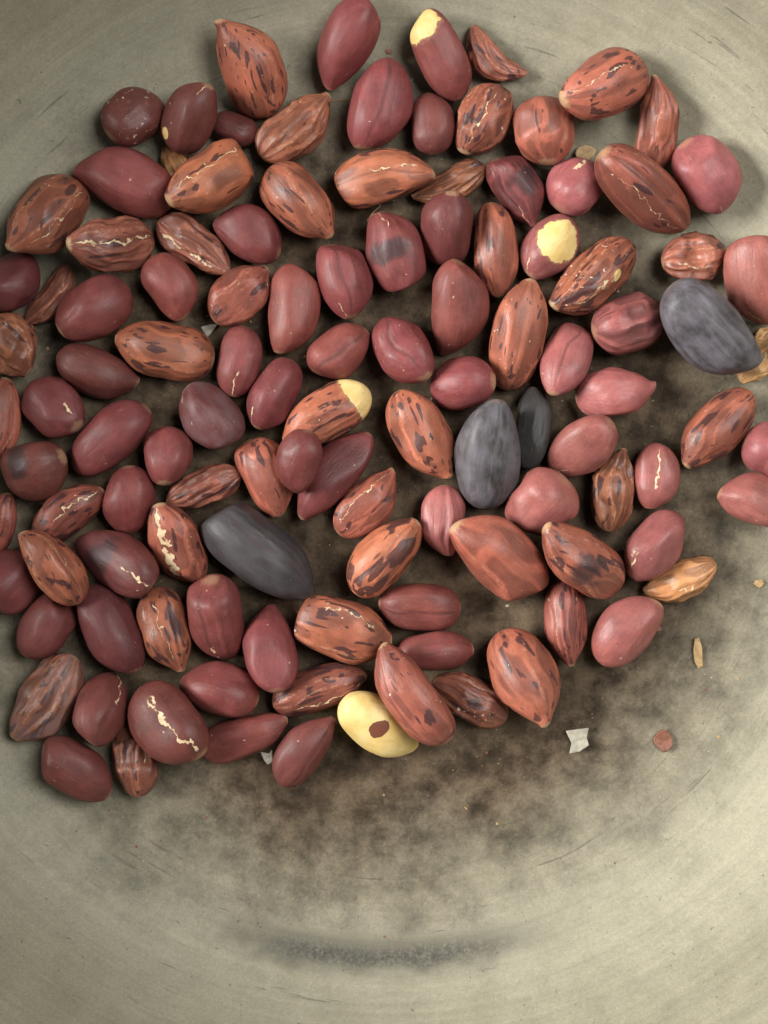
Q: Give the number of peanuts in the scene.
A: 116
